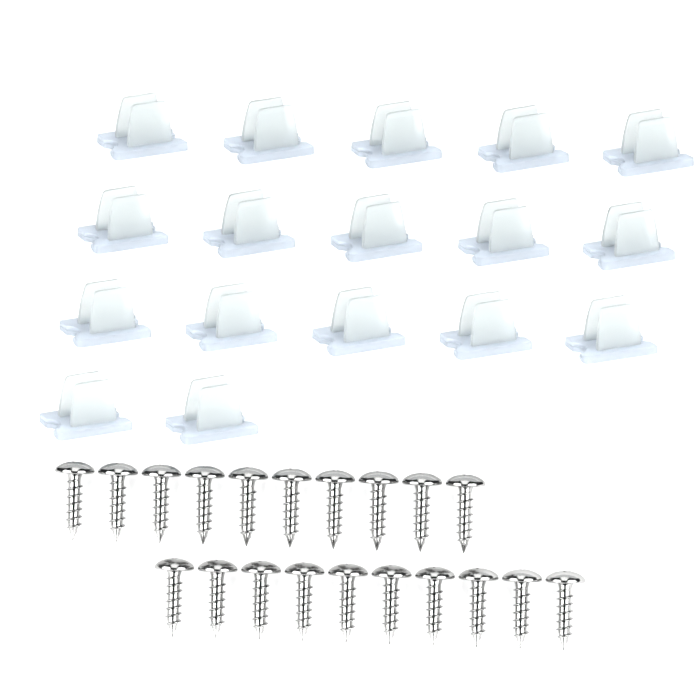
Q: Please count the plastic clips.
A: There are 17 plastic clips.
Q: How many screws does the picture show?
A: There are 20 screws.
